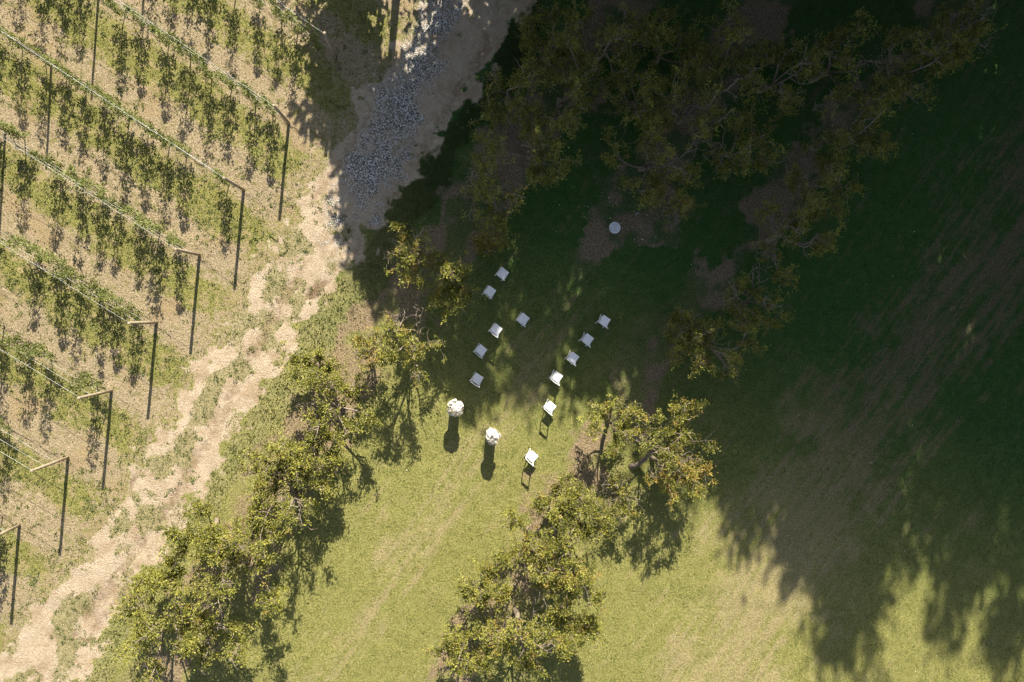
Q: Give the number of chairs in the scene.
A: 12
